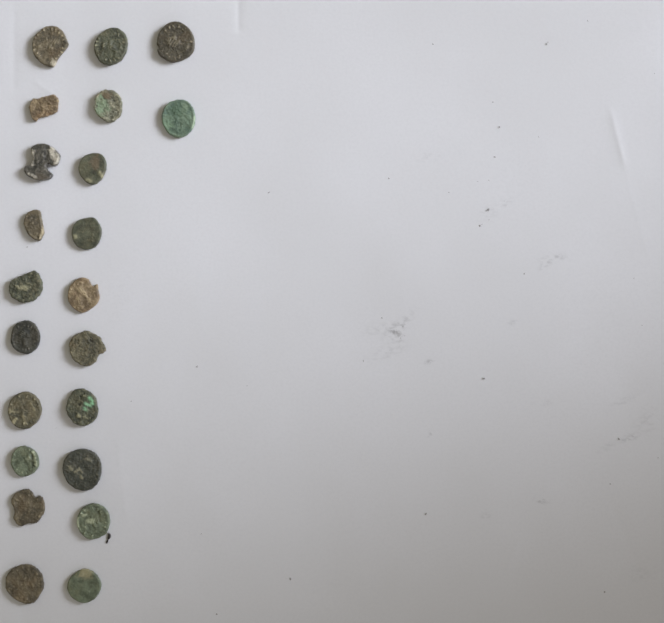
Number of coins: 22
